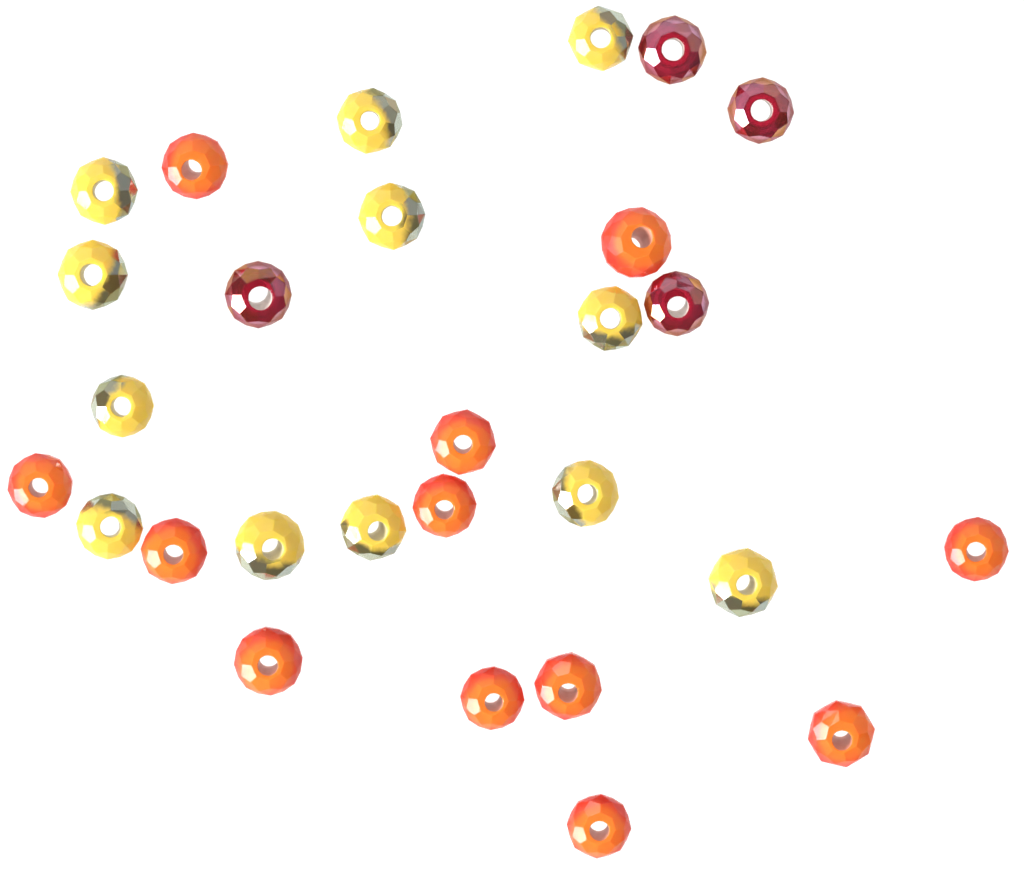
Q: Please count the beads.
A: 28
